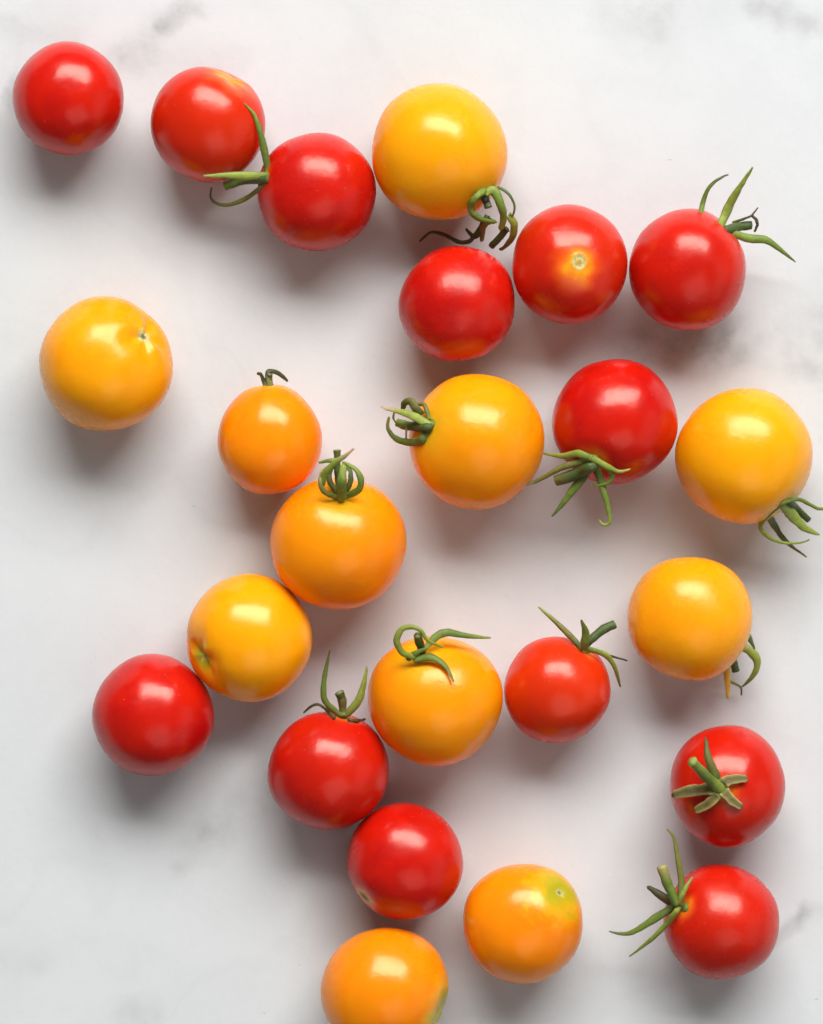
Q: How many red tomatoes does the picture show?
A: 13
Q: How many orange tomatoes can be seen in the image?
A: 11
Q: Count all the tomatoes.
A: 24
